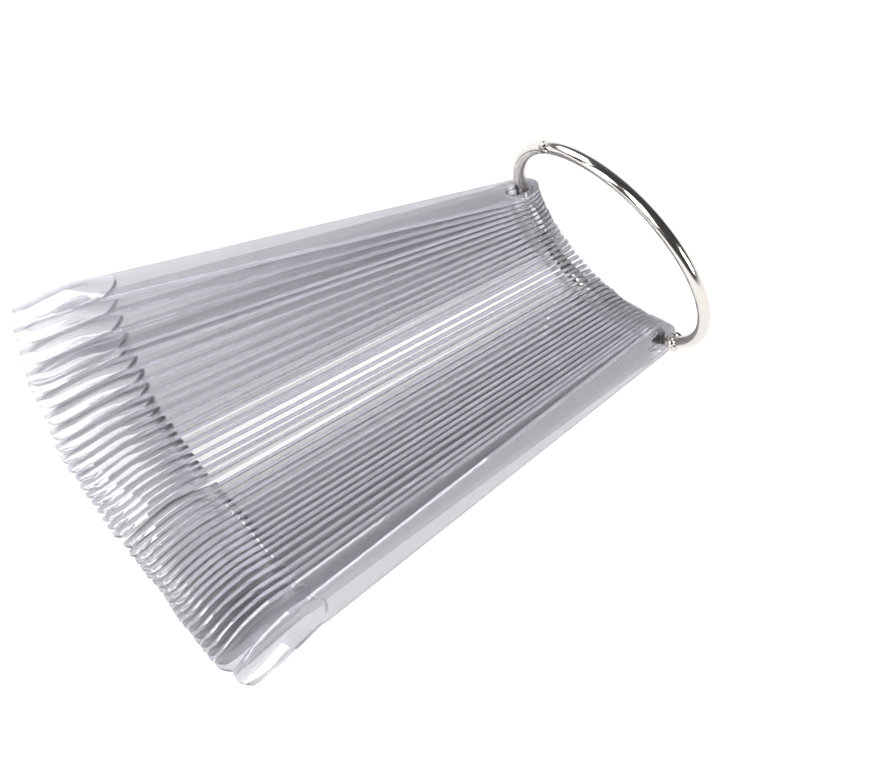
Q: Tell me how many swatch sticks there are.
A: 37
